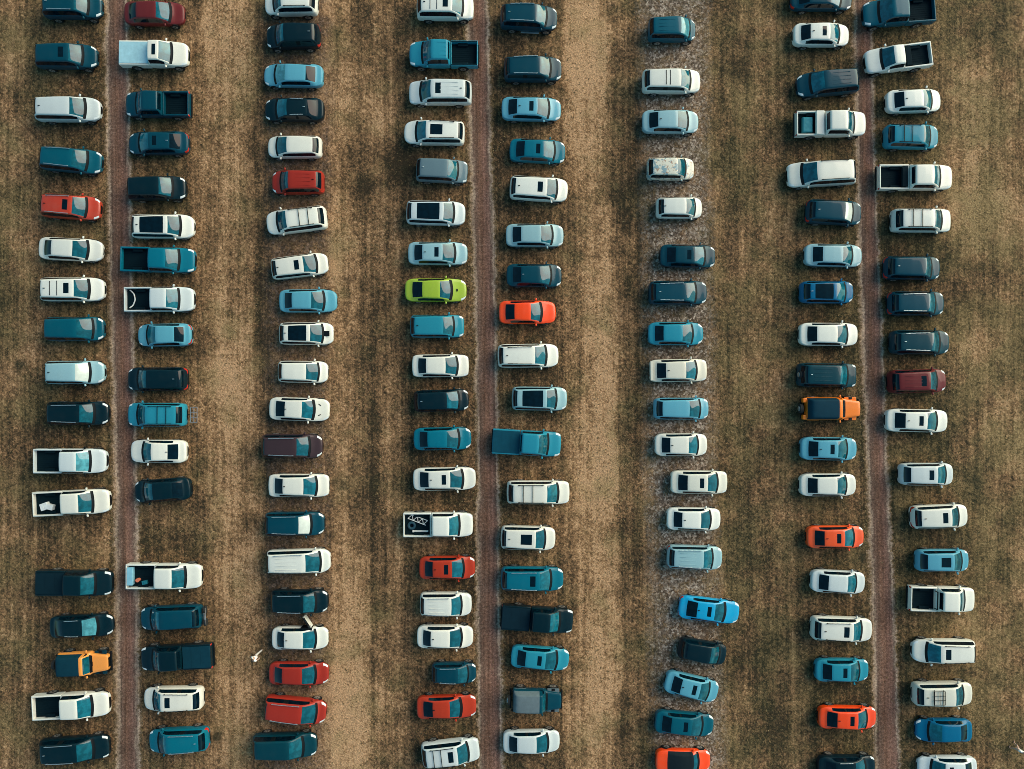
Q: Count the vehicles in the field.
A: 151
